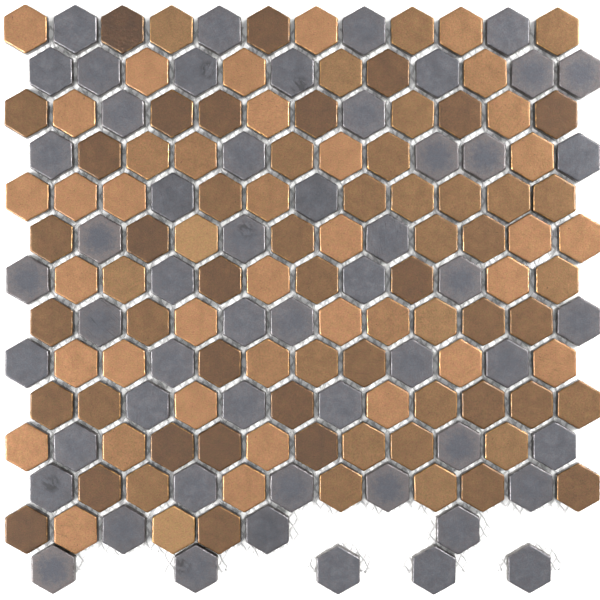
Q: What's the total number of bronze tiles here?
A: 102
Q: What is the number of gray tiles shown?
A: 54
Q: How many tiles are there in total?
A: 156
